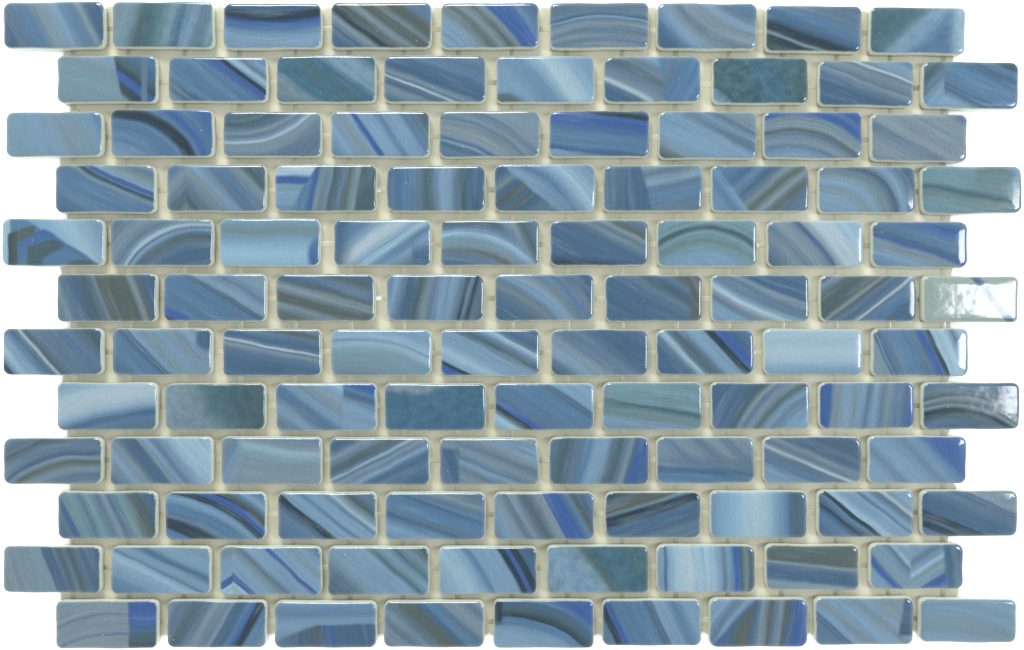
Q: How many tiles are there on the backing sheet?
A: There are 108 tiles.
